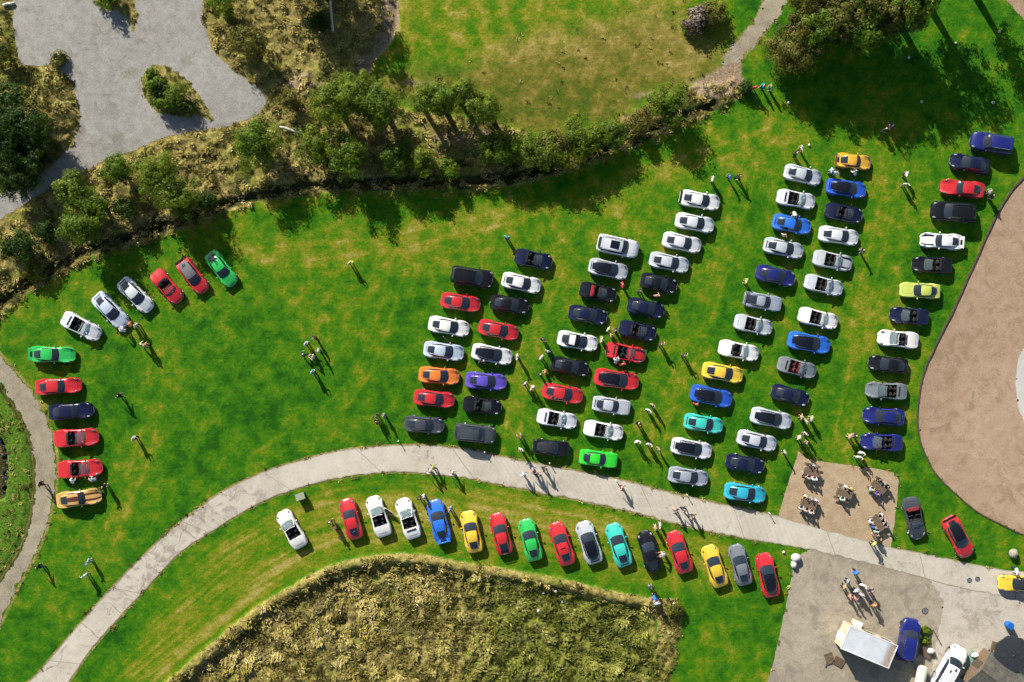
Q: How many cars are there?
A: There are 109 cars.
